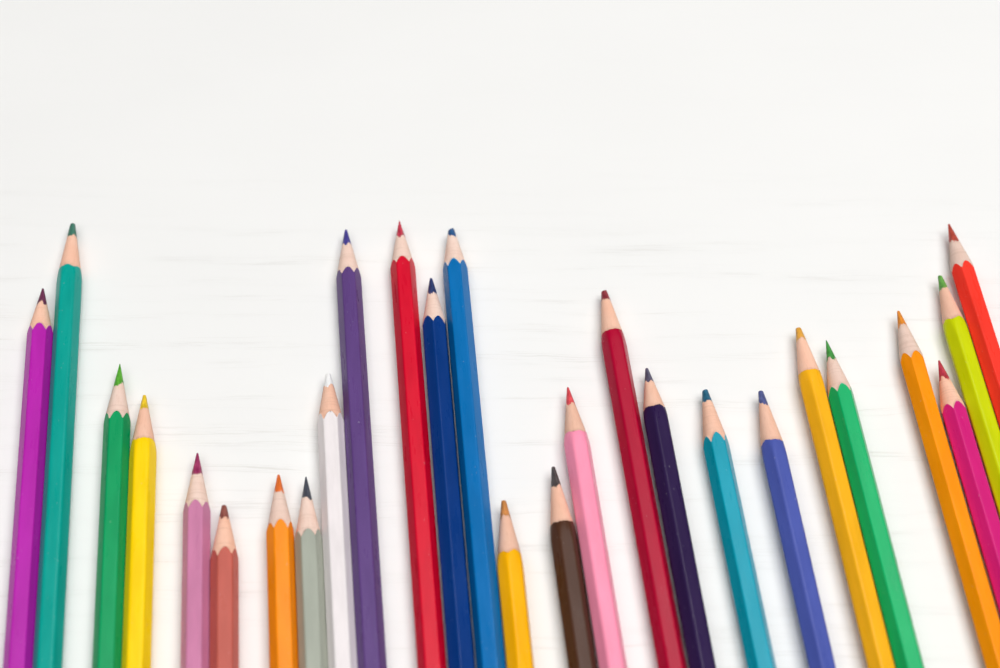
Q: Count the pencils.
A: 26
